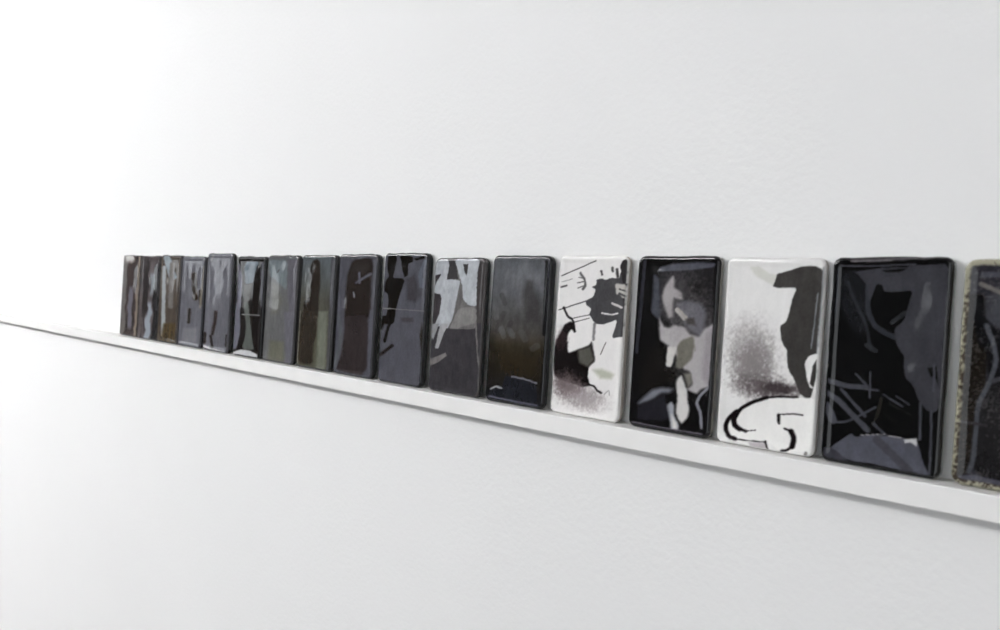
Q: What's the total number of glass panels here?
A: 17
